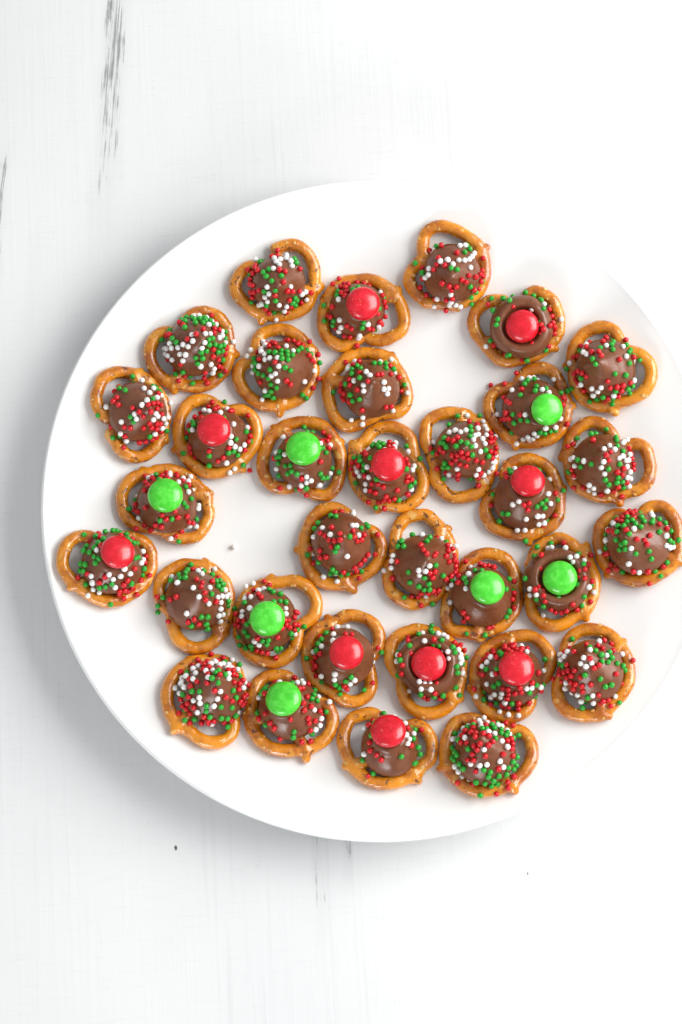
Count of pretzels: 33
